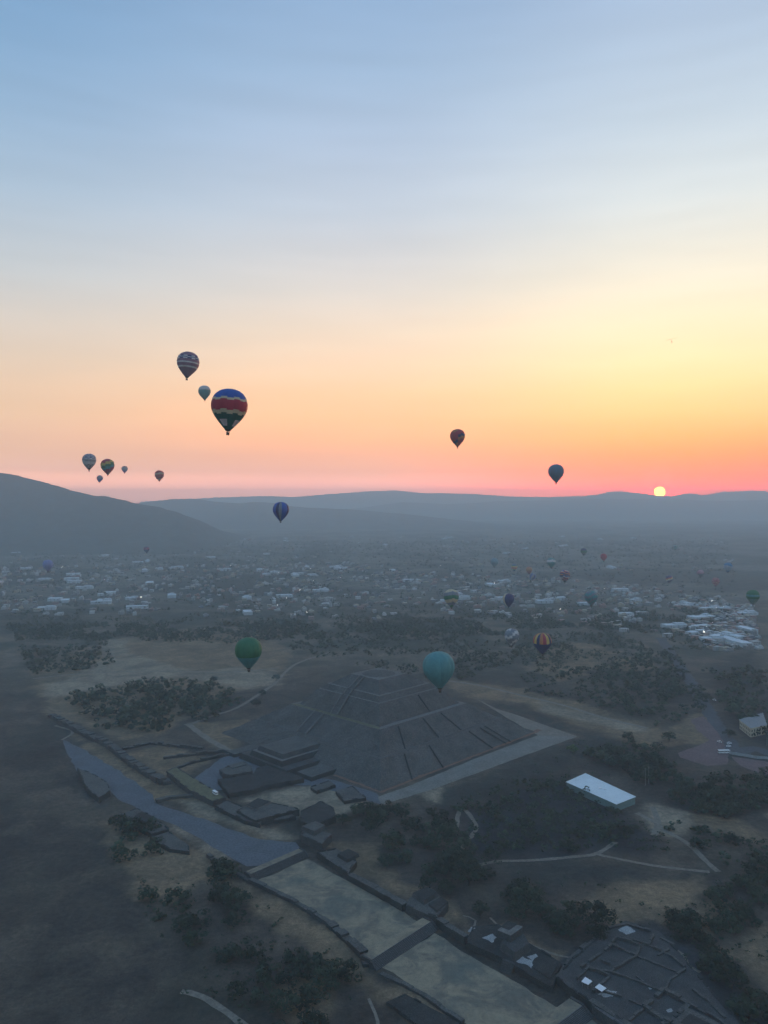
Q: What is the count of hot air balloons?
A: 34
